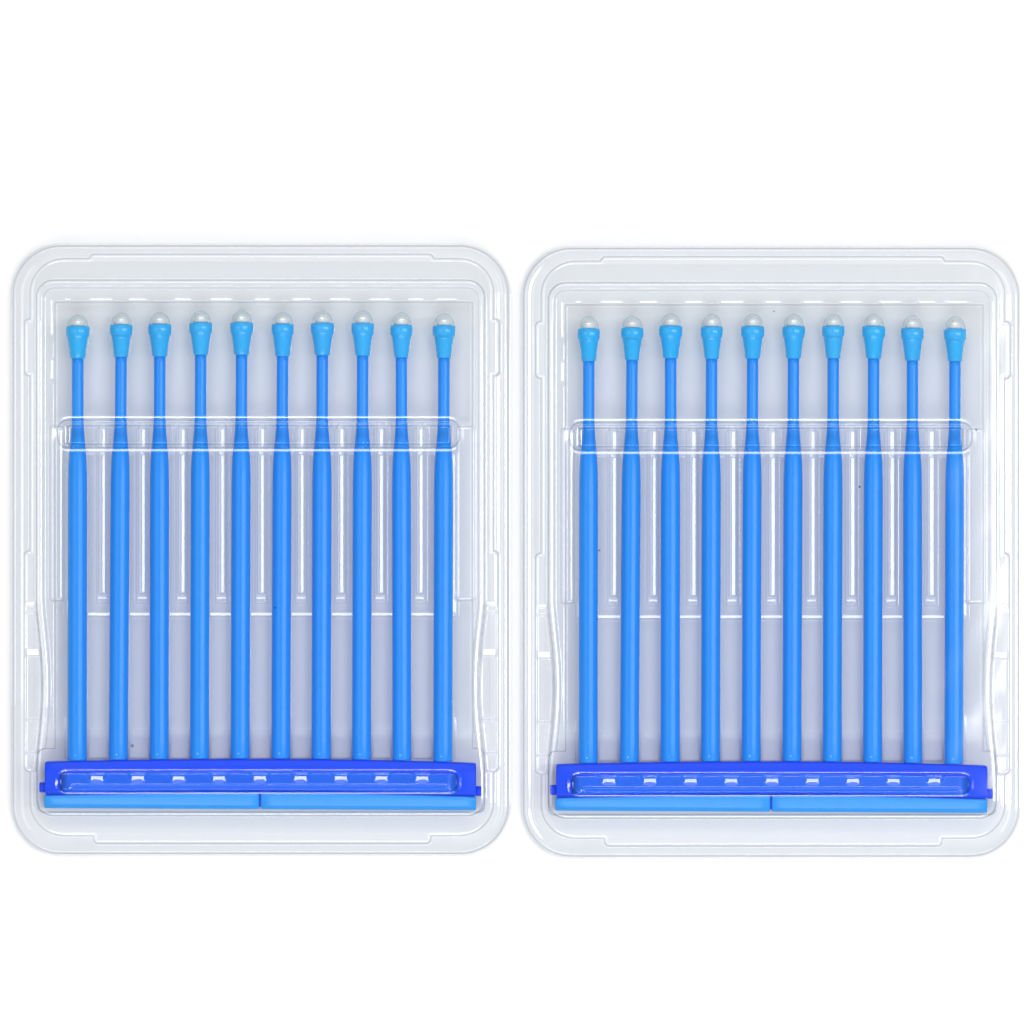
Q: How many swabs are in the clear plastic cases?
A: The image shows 20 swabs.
